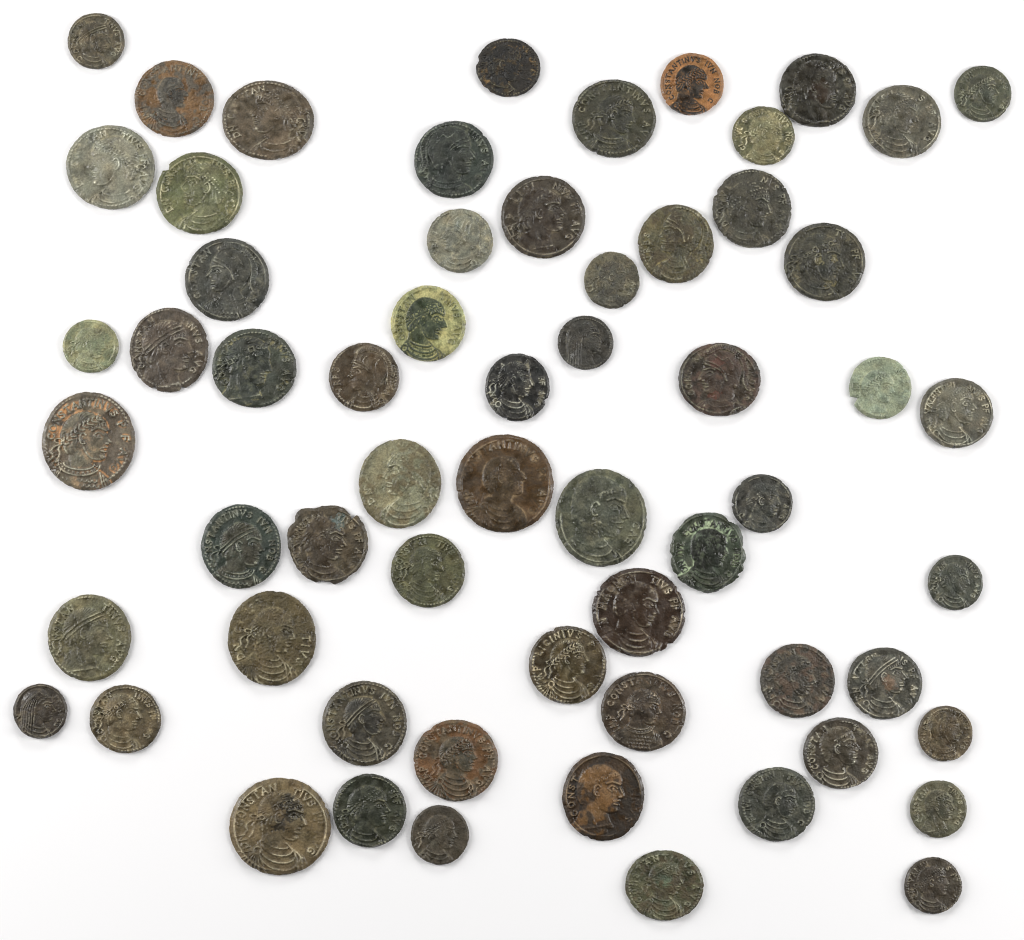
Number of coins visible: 61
